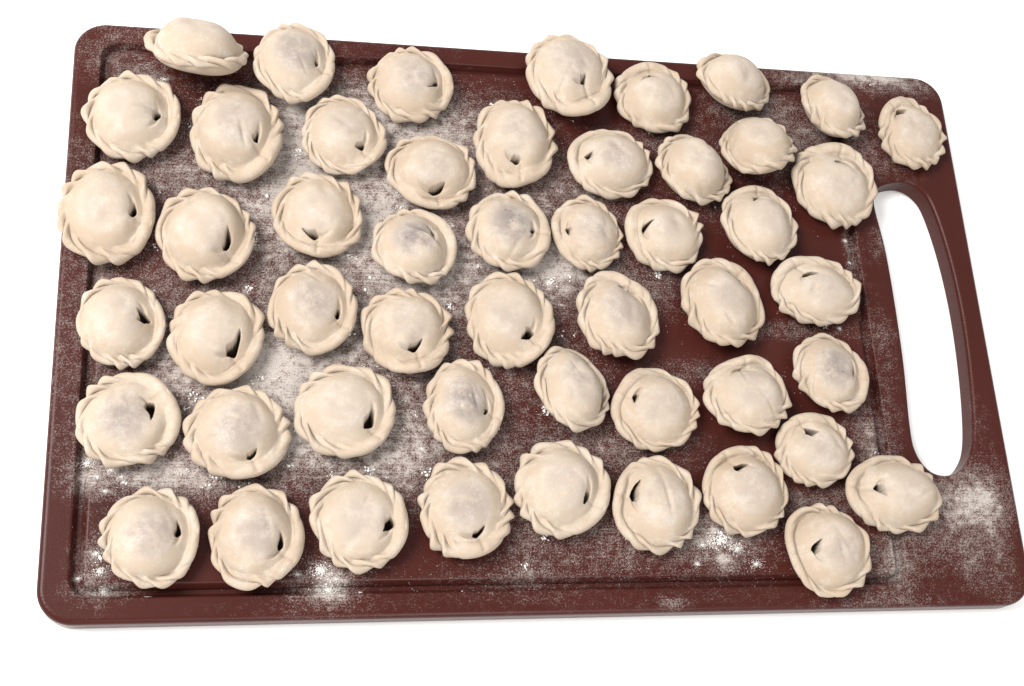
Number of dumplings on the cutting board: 51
